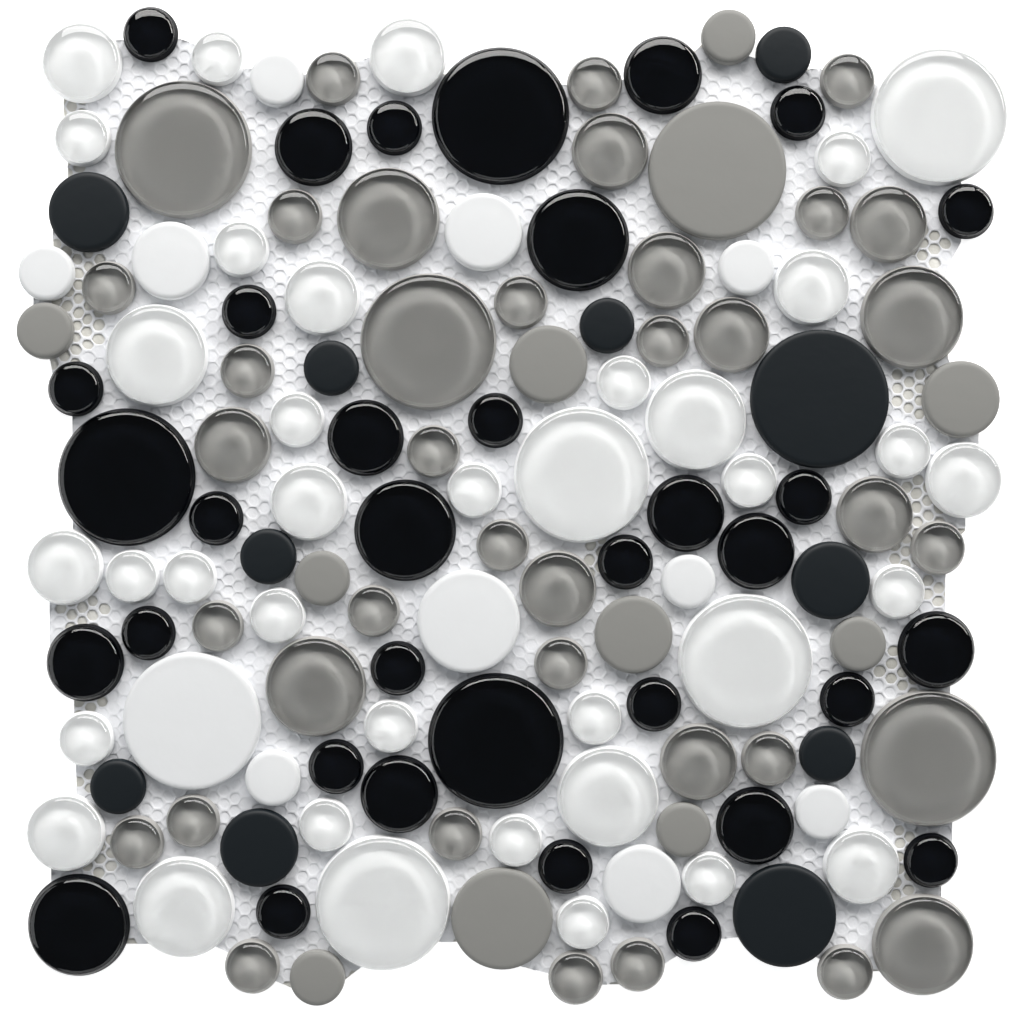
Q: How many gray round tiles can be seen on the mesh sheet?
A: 49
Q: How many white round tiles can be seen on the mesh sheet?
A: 48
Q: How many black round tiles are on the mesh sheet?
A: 45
